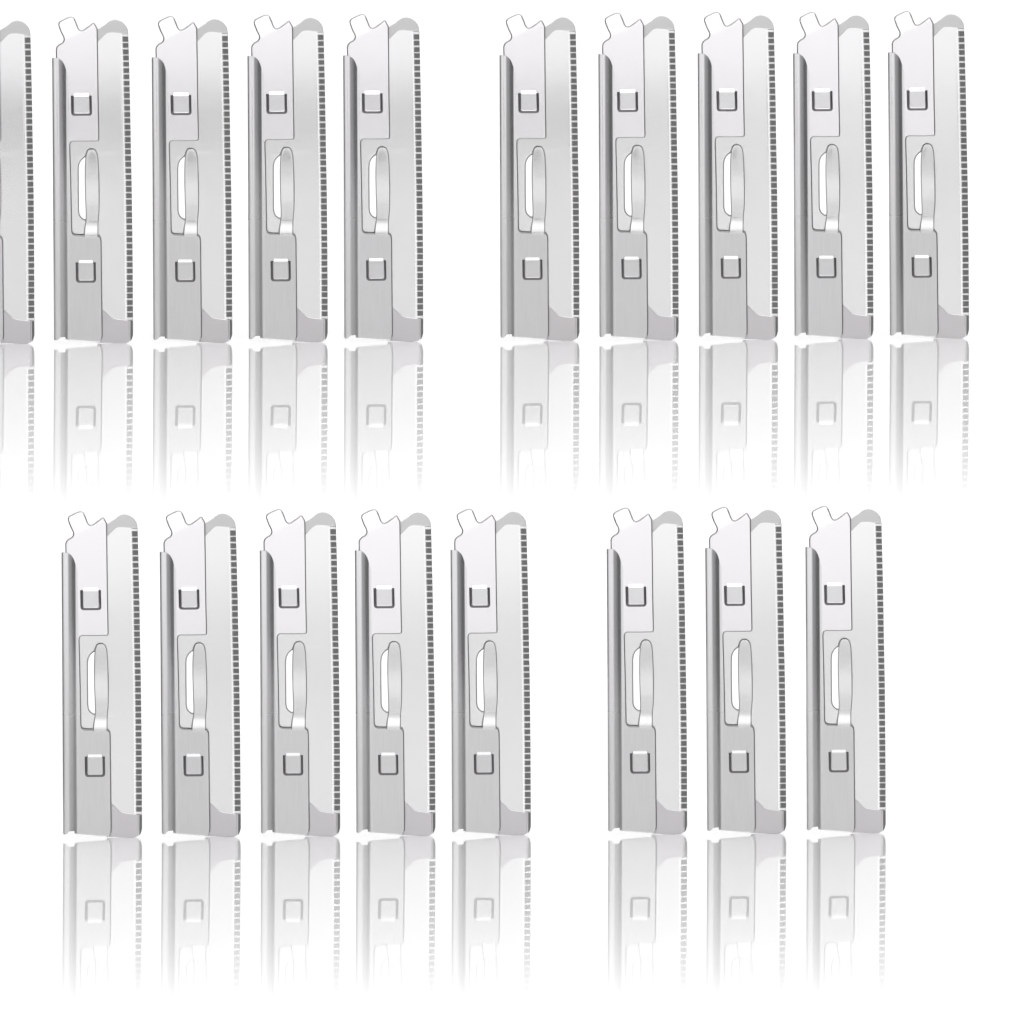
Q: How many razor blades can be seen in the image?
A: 18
